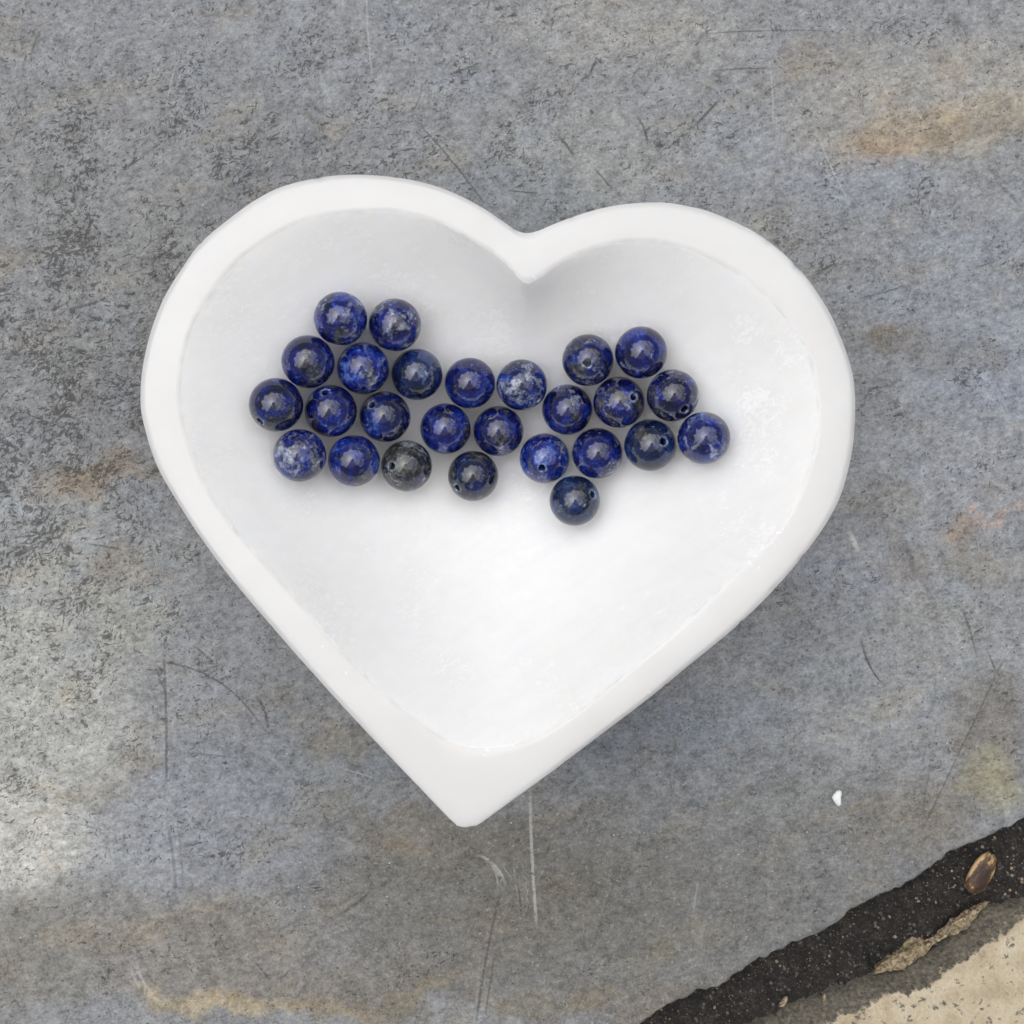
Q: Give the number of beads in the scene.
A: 26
